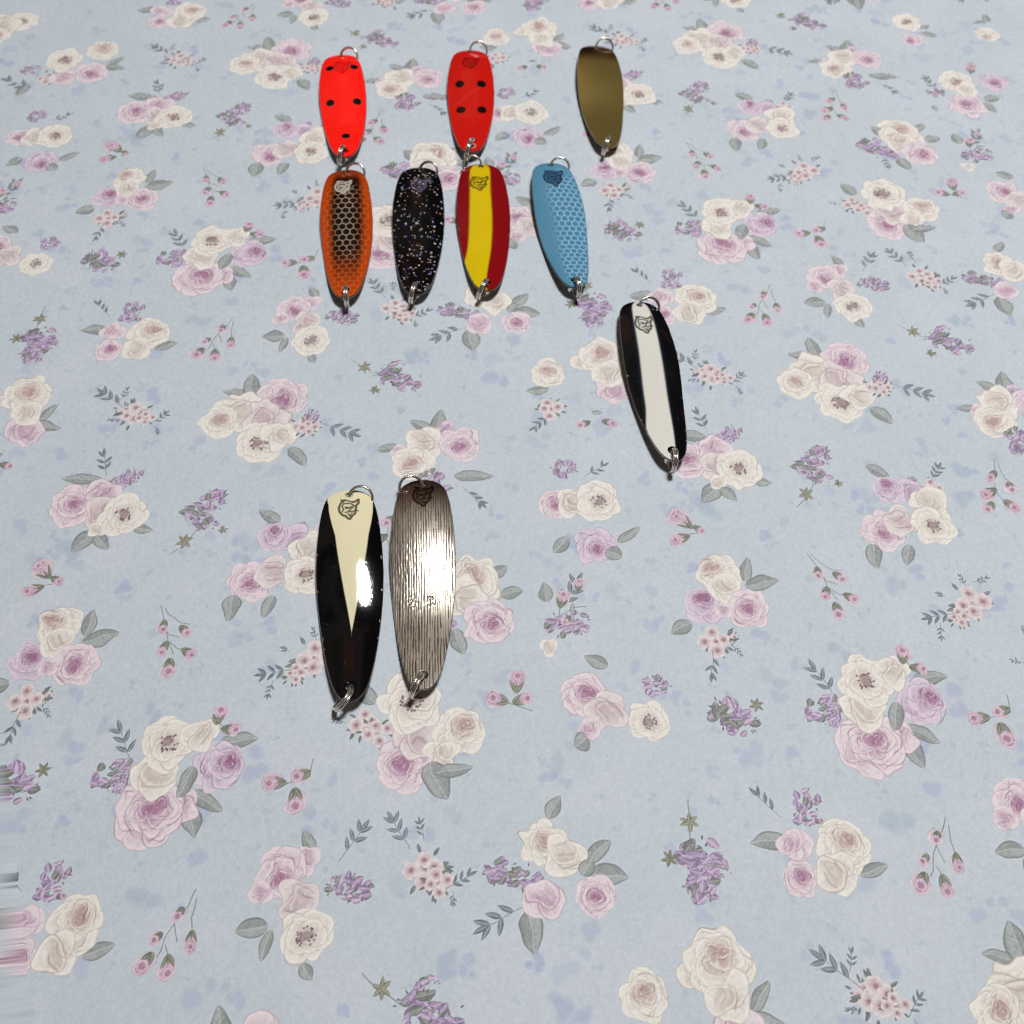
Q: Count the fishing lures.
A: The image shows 10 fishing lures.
